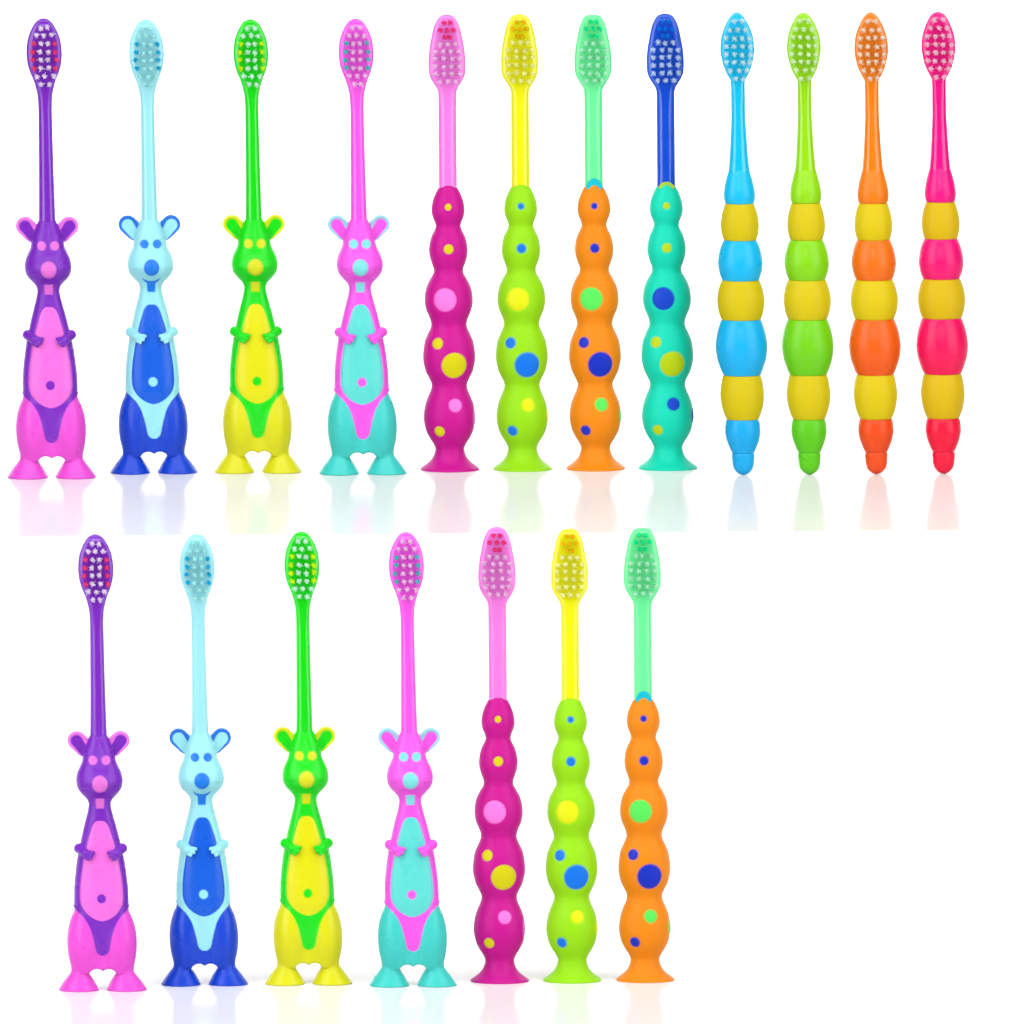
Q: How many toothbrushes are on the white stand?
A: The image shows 19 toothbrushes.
